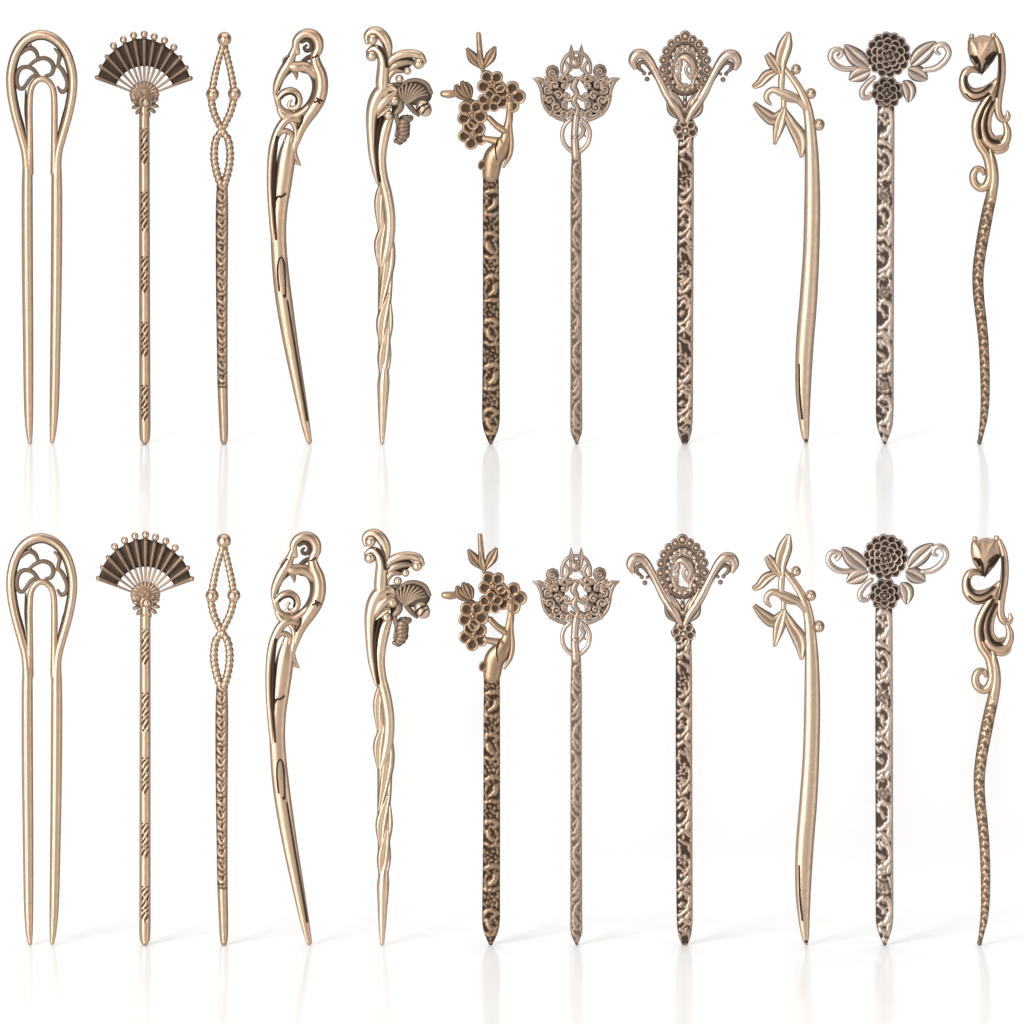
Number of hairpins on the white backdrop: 22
